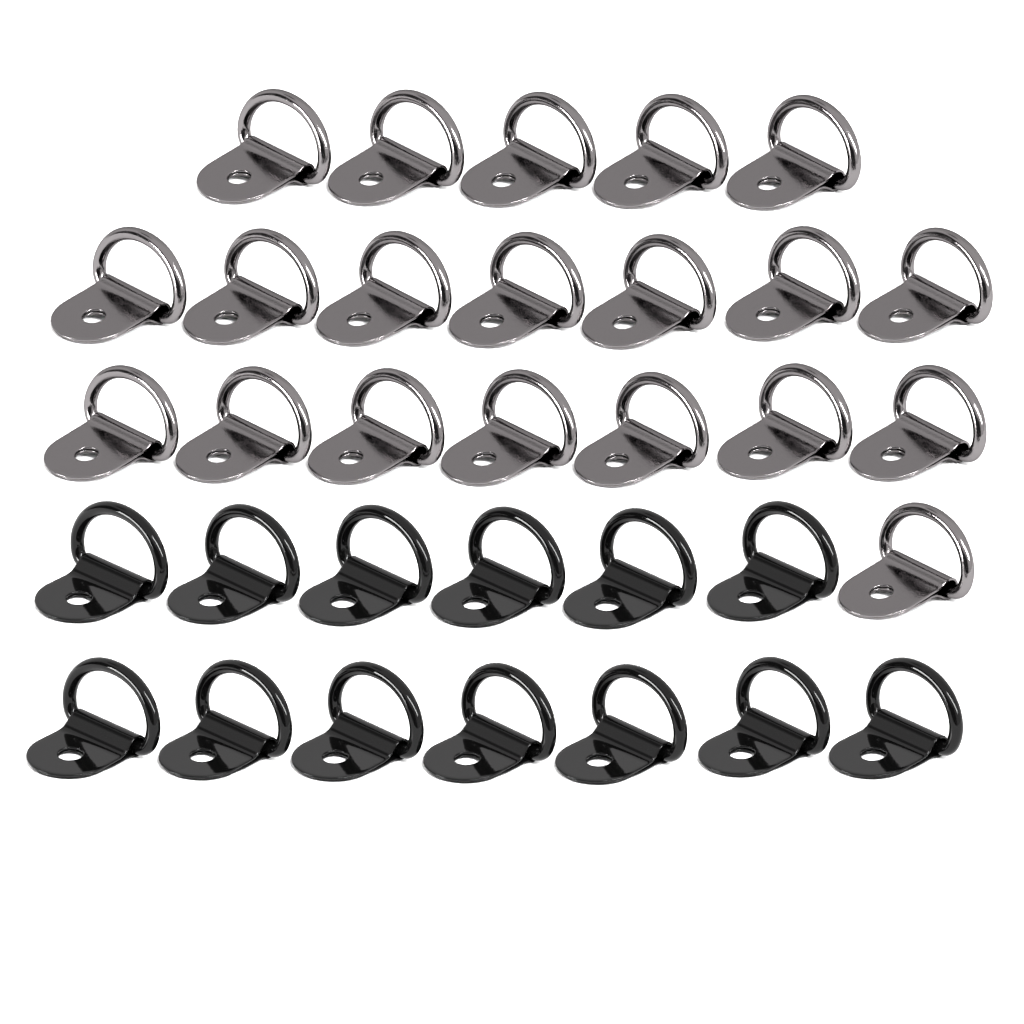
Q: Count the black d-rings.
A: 13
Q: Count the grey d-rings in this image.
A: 20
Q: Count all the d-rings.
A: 33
